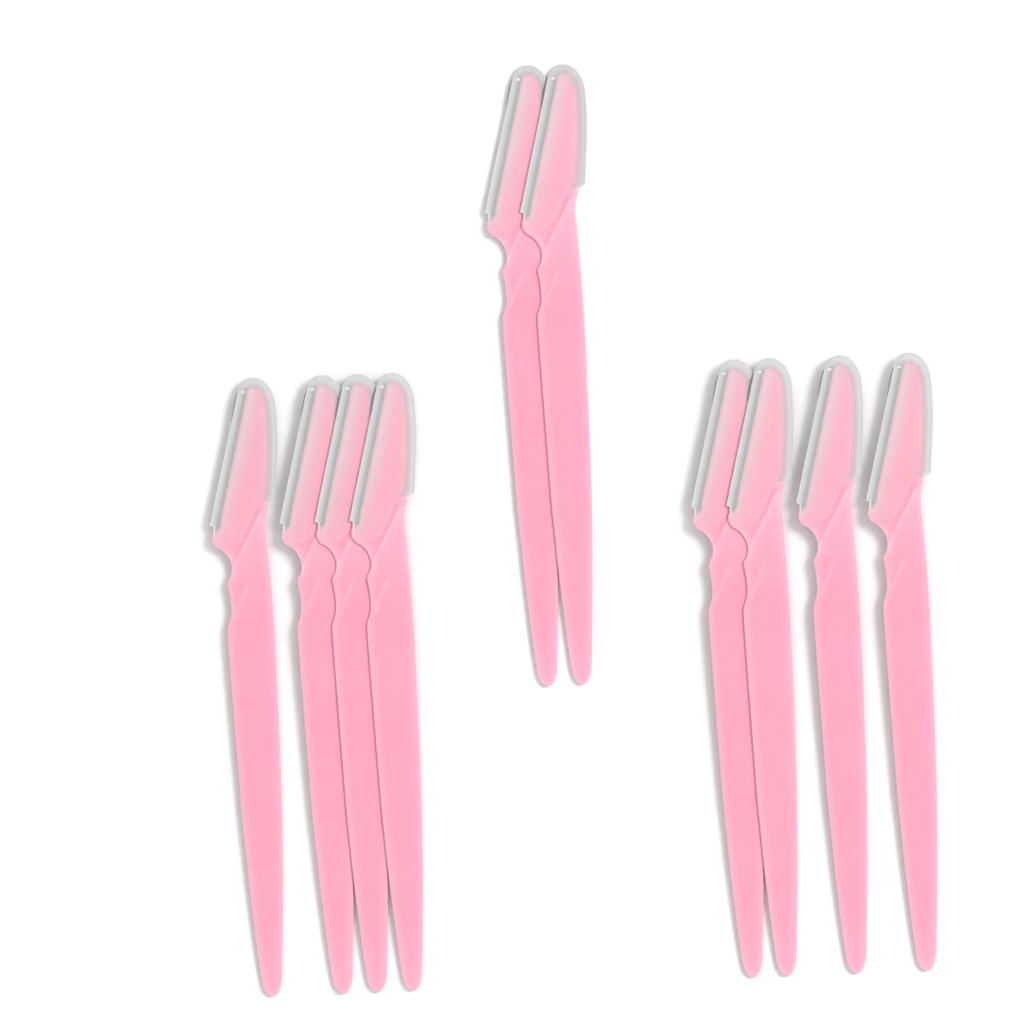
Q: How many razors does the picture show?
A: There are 10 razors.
